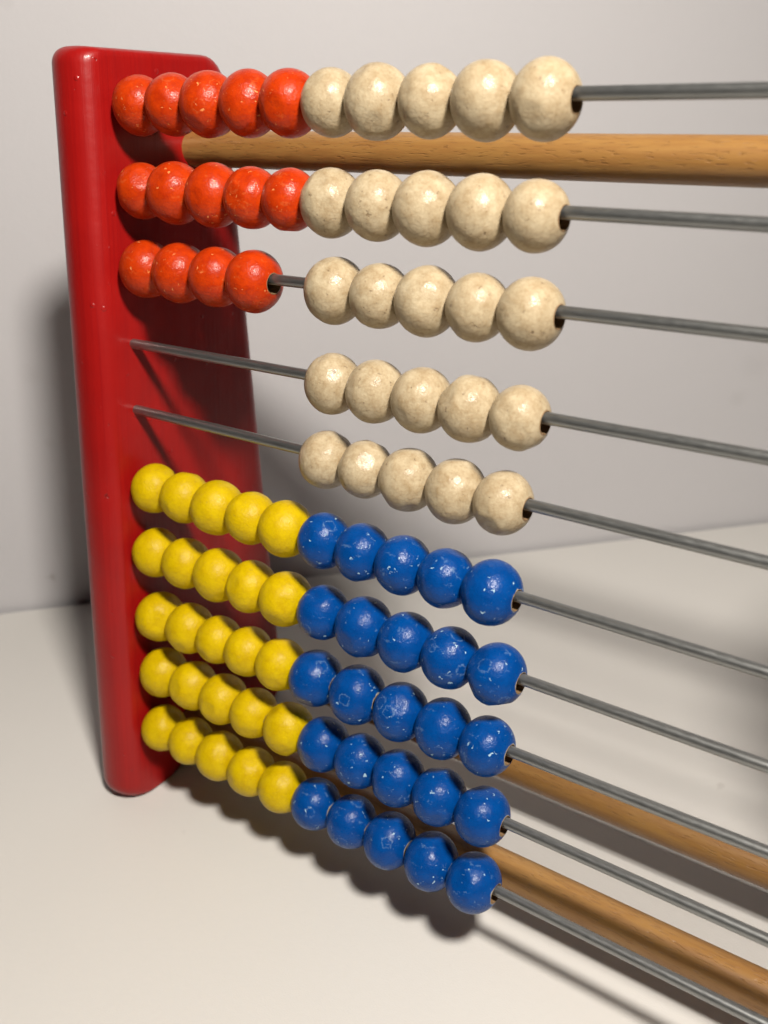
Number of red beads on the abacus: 14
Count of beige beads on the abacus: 25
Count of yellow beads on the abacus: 25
